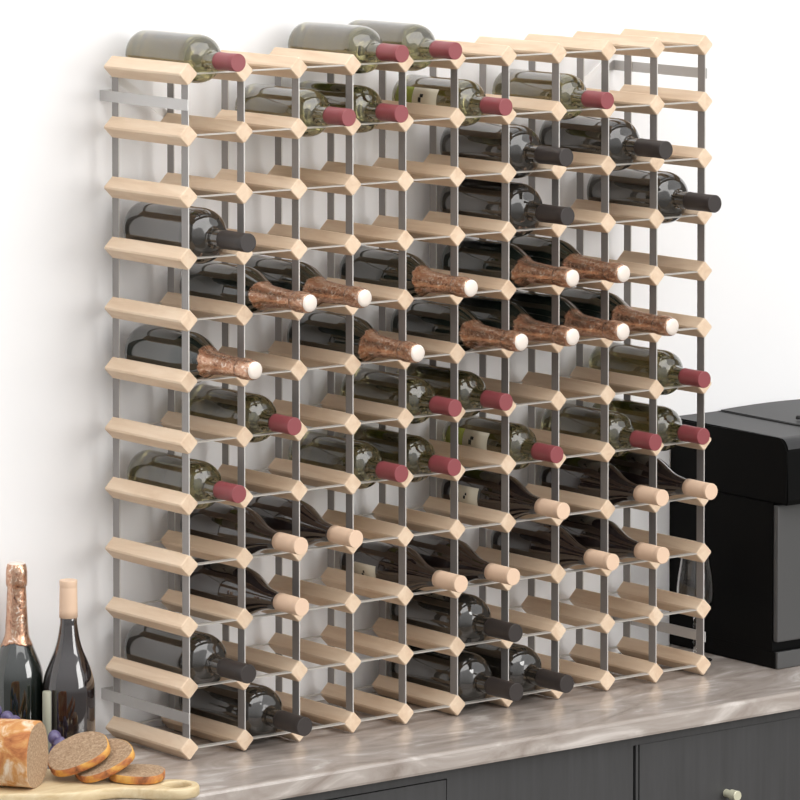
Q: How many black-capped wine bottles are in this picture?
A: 10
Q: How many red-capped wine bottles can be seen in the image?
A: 17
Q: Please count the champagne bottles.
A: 12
